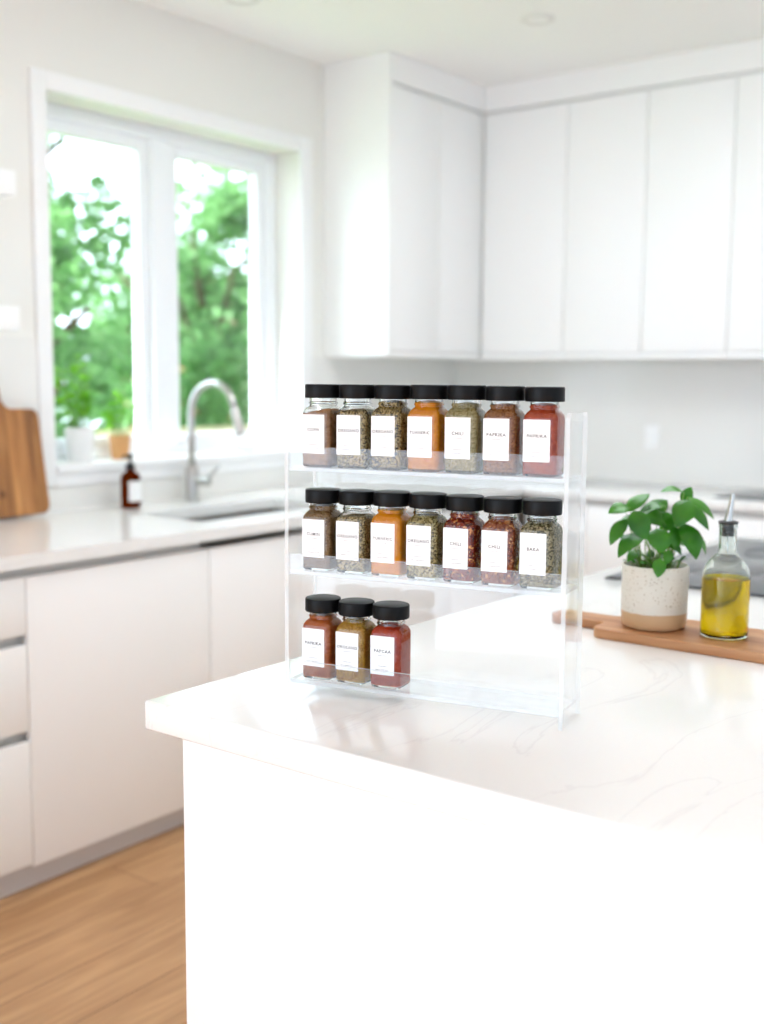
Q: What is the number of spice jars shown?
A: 17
